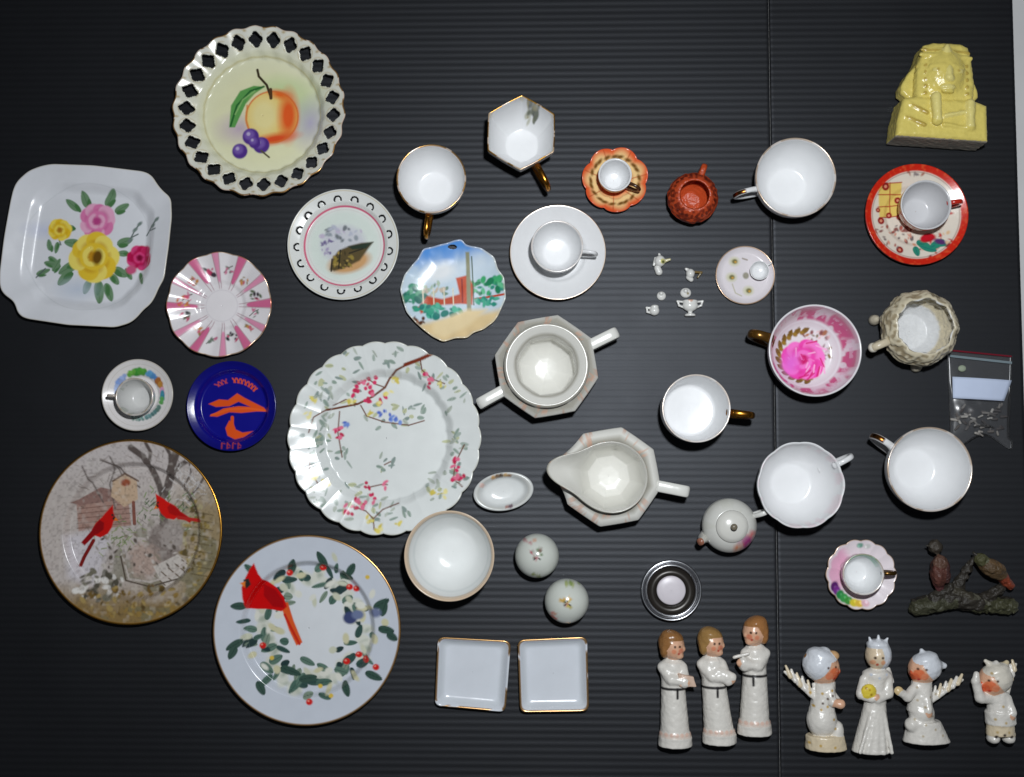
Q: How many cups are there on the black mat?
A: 15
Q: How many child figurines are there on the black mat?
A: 7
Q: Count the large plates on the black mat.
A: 5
